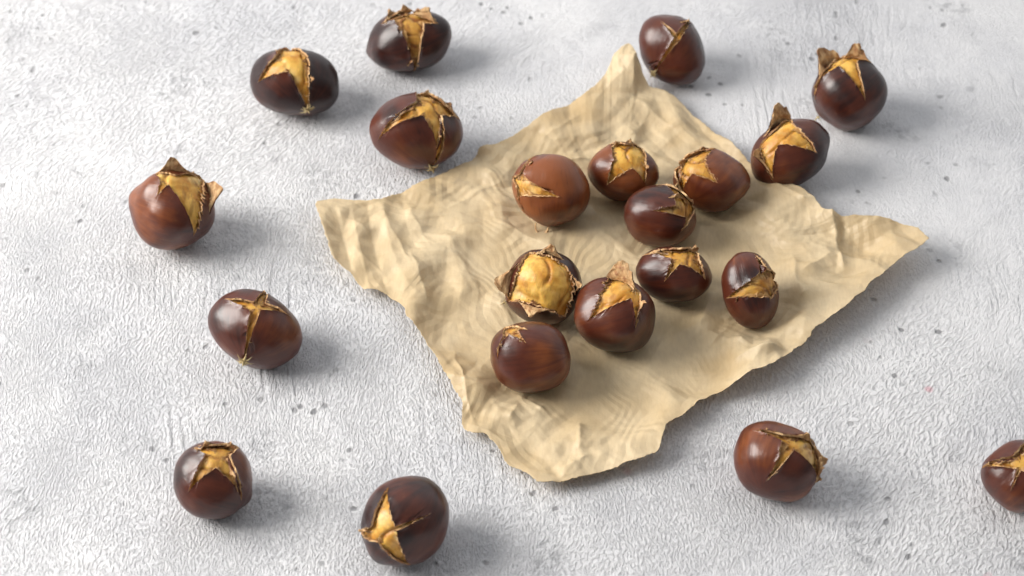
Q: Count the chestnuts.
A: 21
